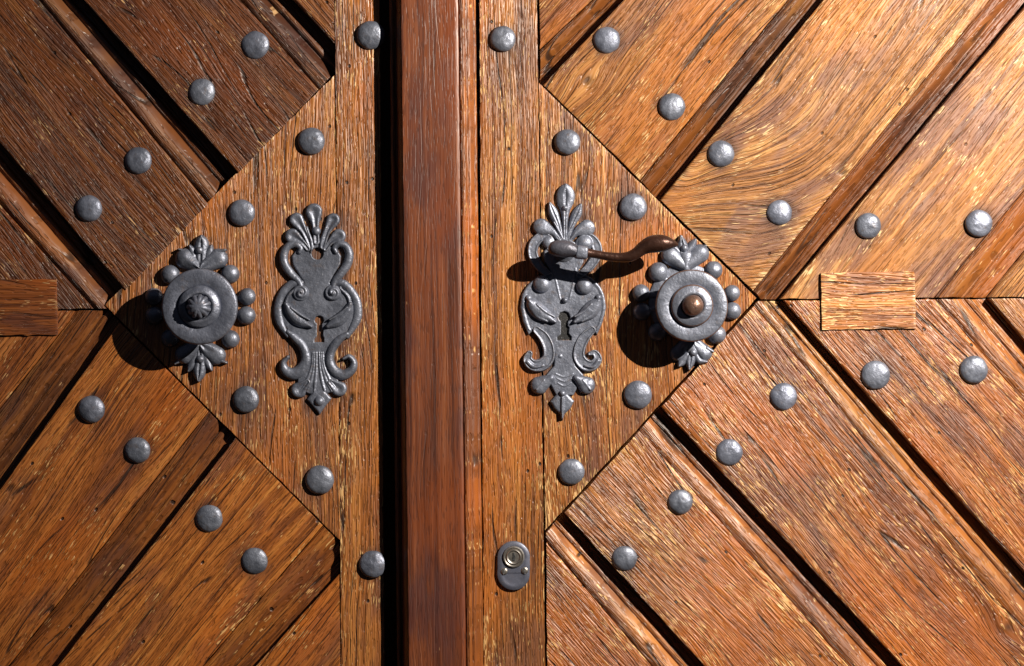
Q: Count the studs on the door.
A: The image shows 31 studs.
